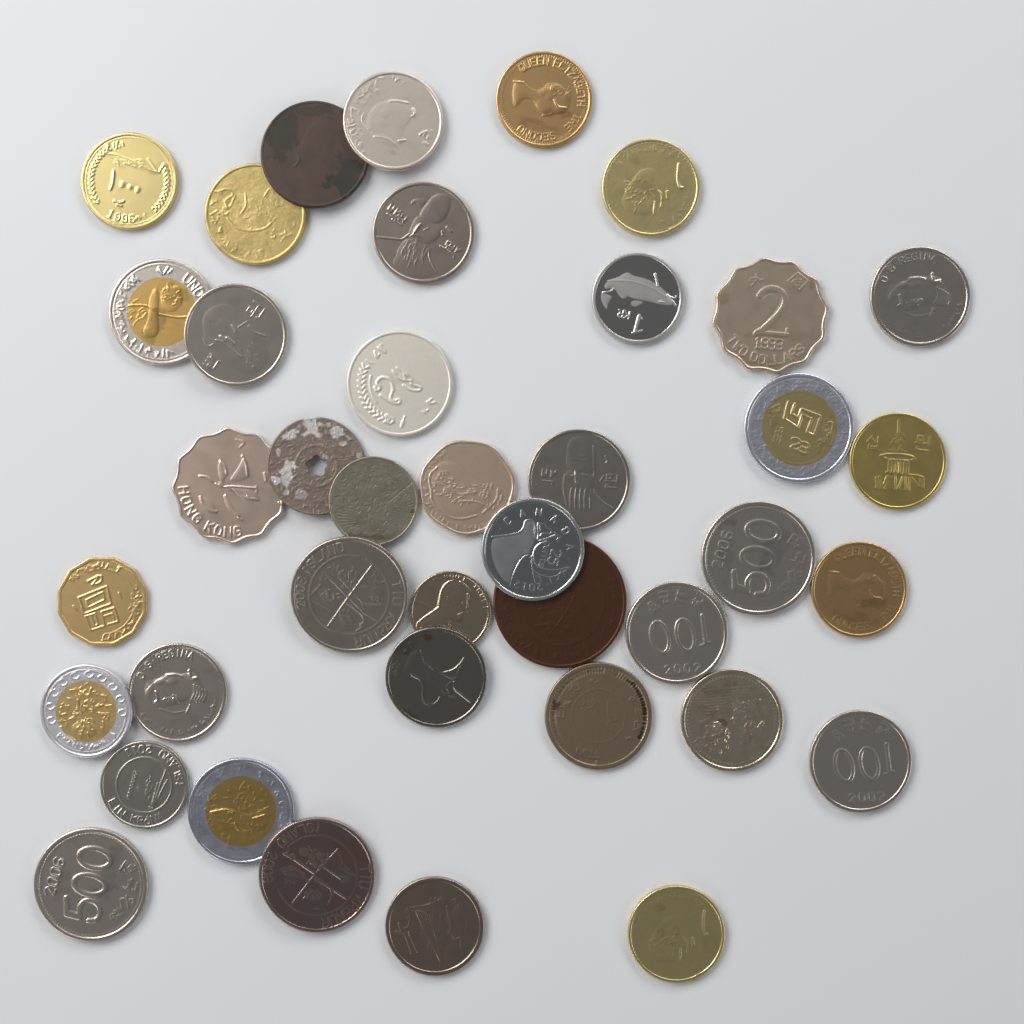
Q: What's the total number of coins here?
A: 40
